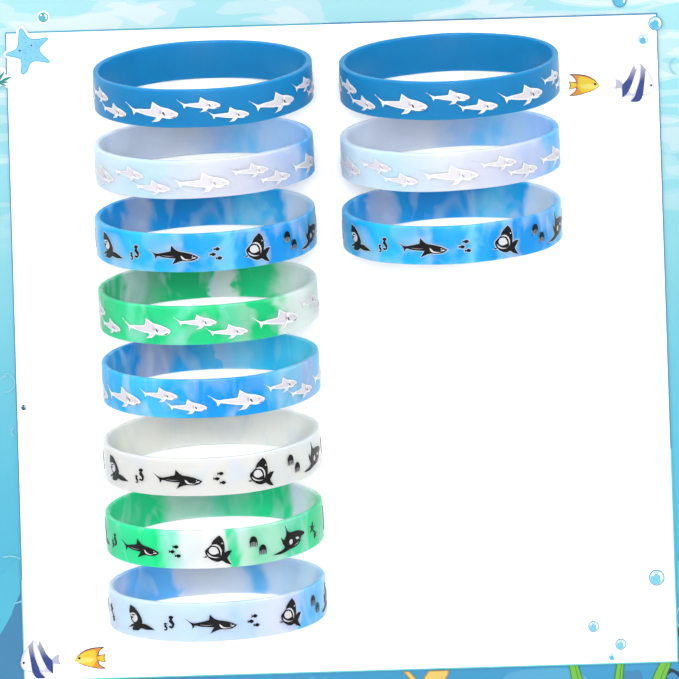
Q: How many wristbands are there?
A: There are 11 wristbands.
